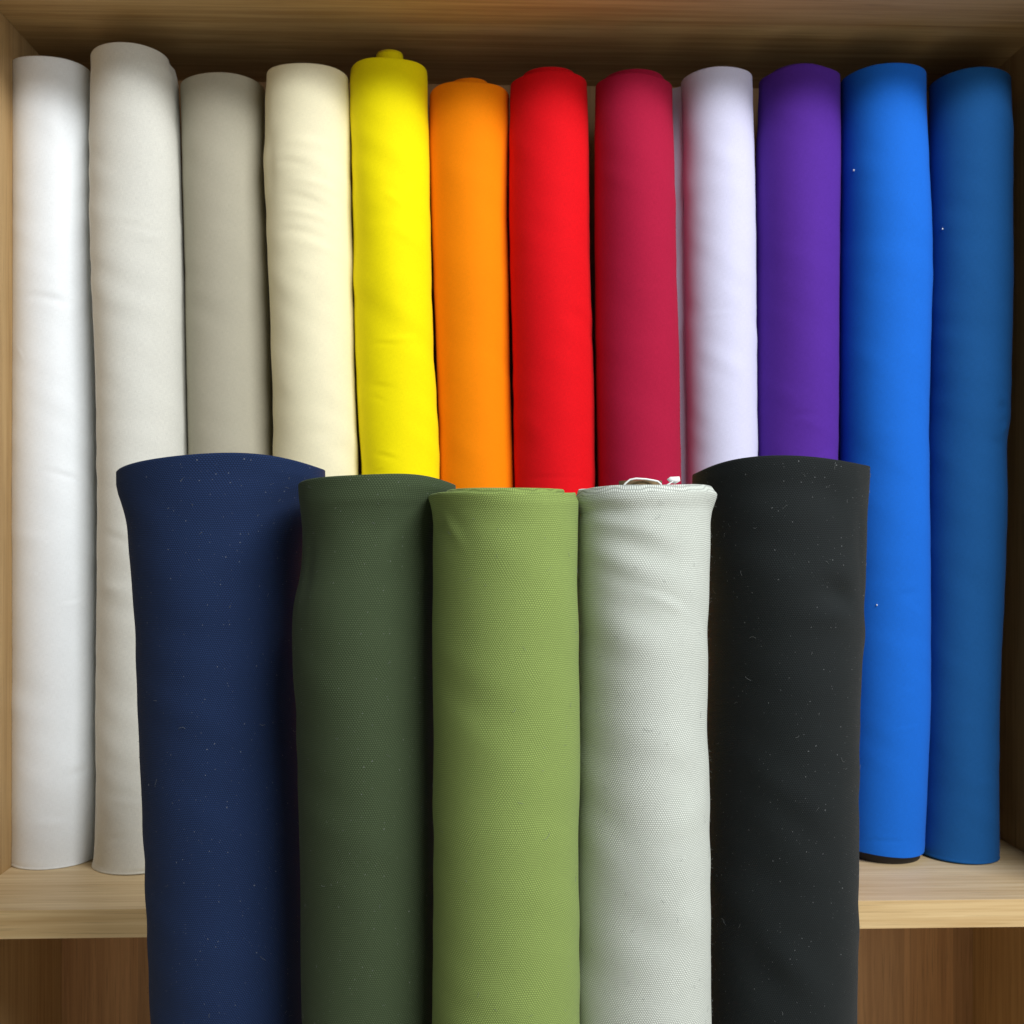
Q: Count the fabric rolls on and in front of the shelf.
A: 17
